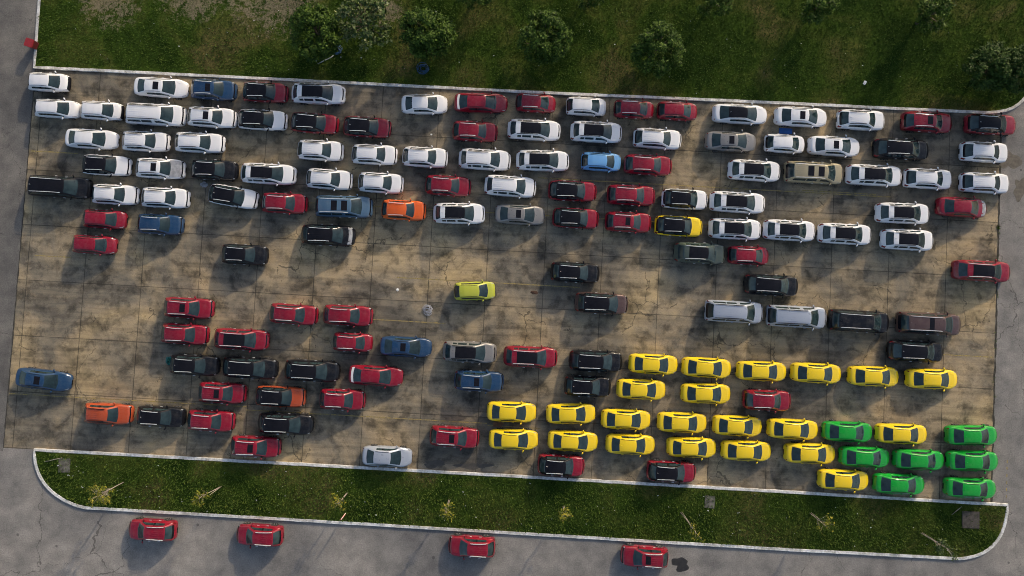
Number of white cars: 48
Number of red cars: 42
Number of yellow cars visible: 23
